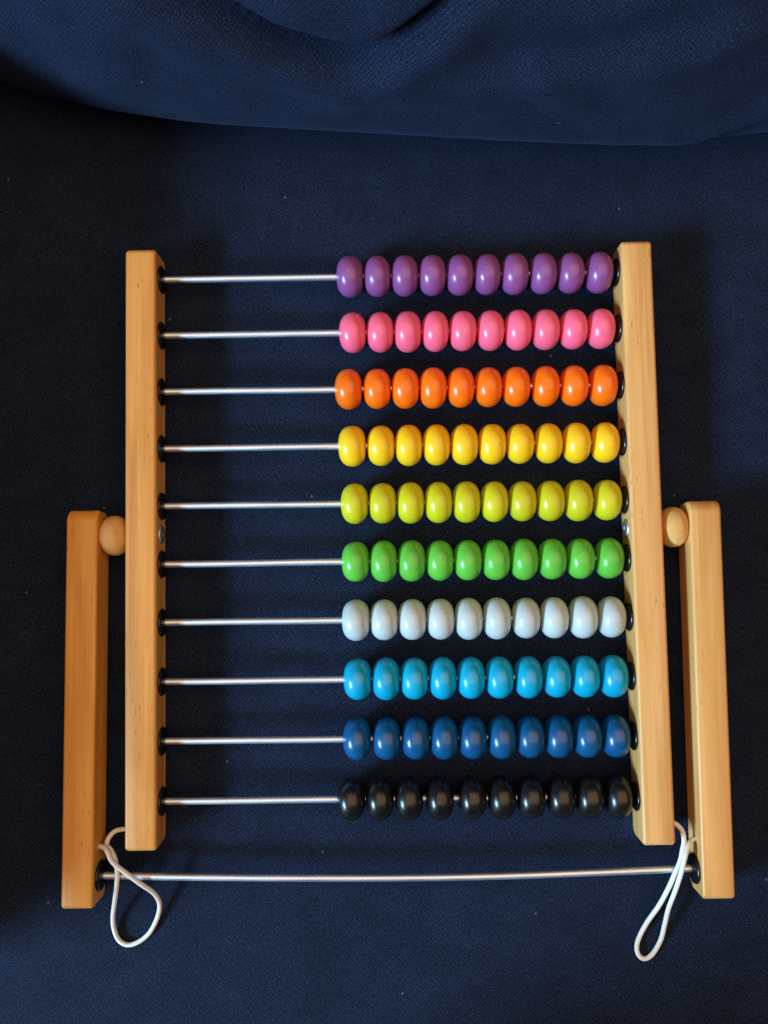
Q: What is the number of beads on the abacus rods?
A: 100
